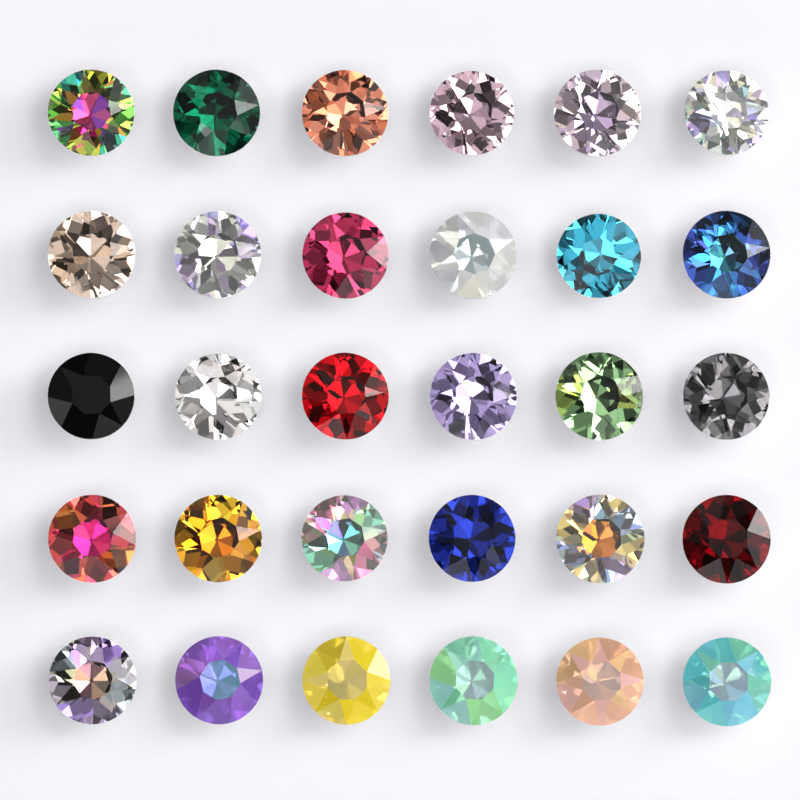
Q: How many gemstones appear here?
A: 30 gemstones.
